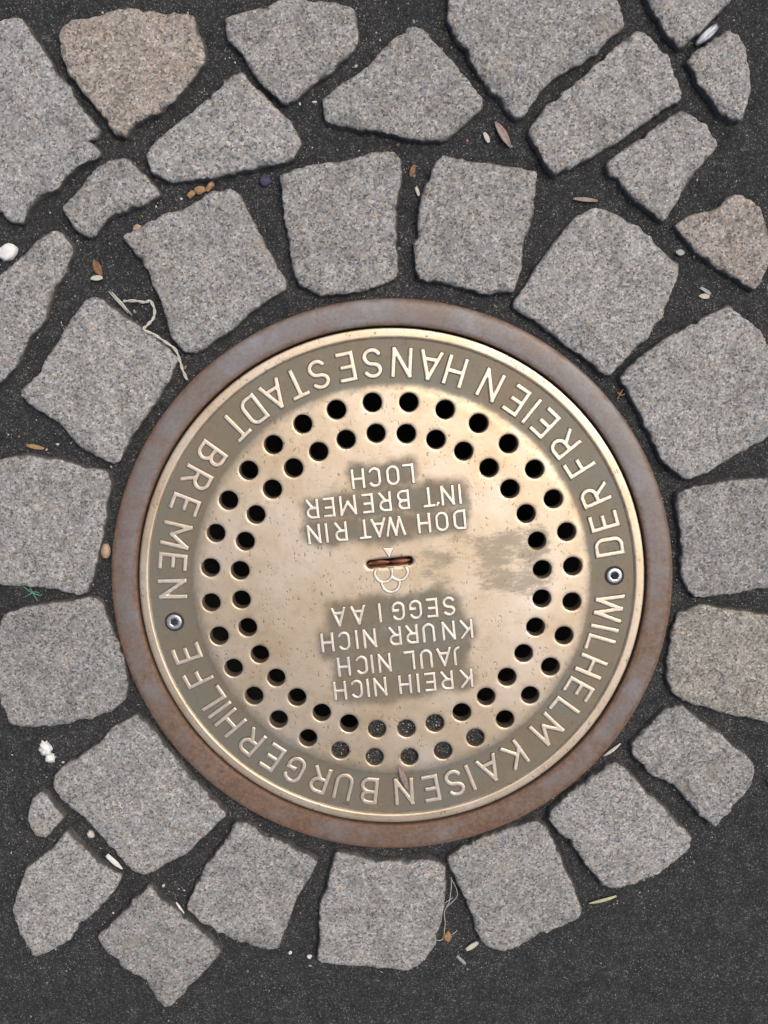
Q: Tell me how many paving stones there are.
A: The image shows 32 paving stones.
